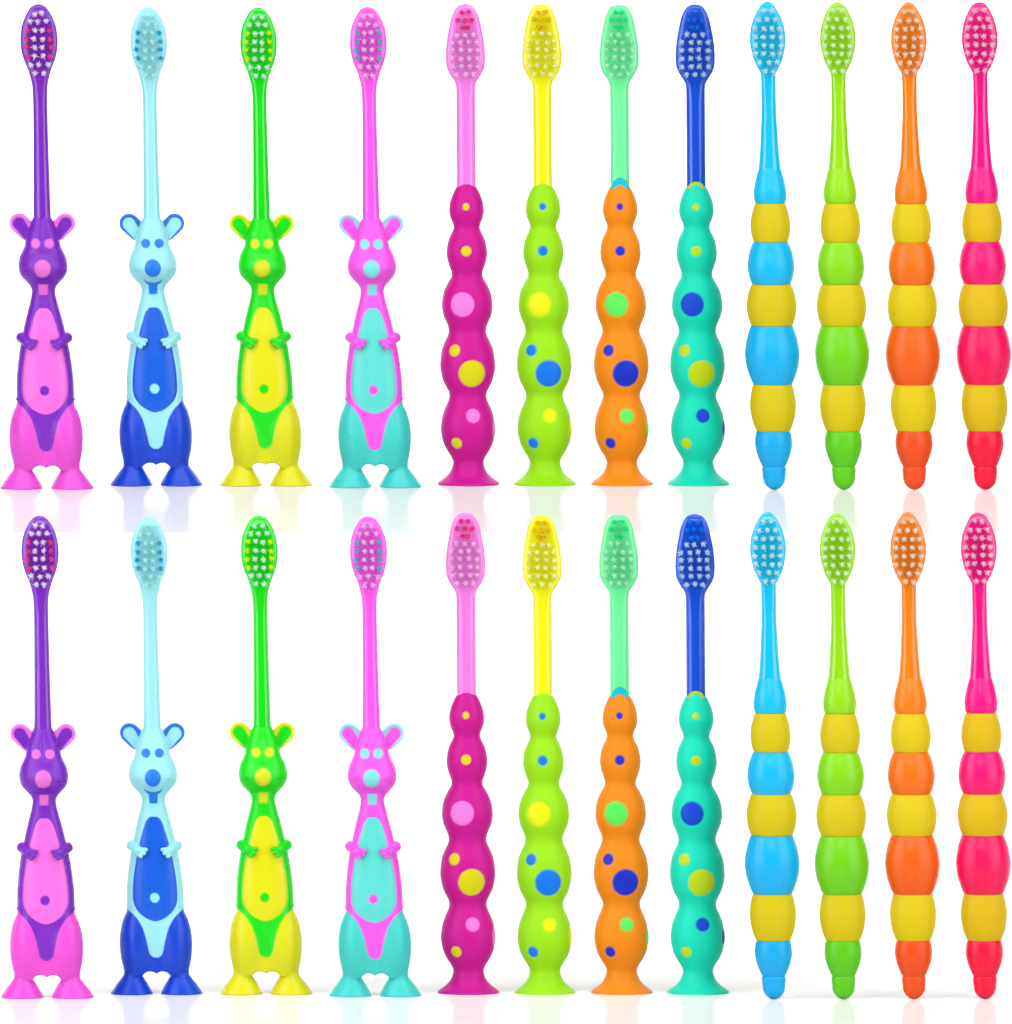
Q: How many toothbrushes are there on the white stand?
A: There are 24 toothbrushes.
